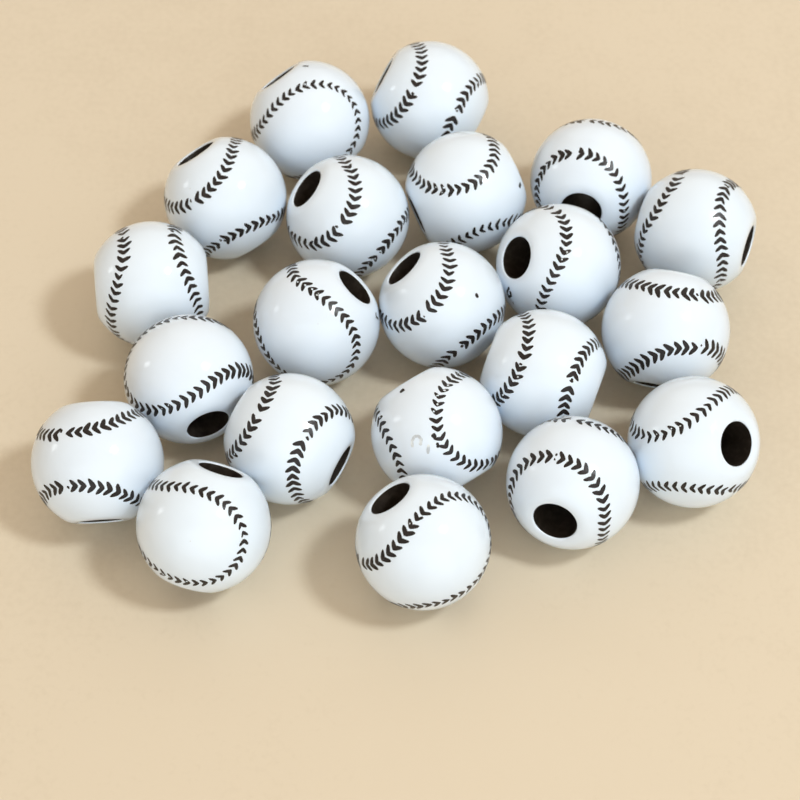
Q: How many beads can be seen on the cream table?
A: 21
